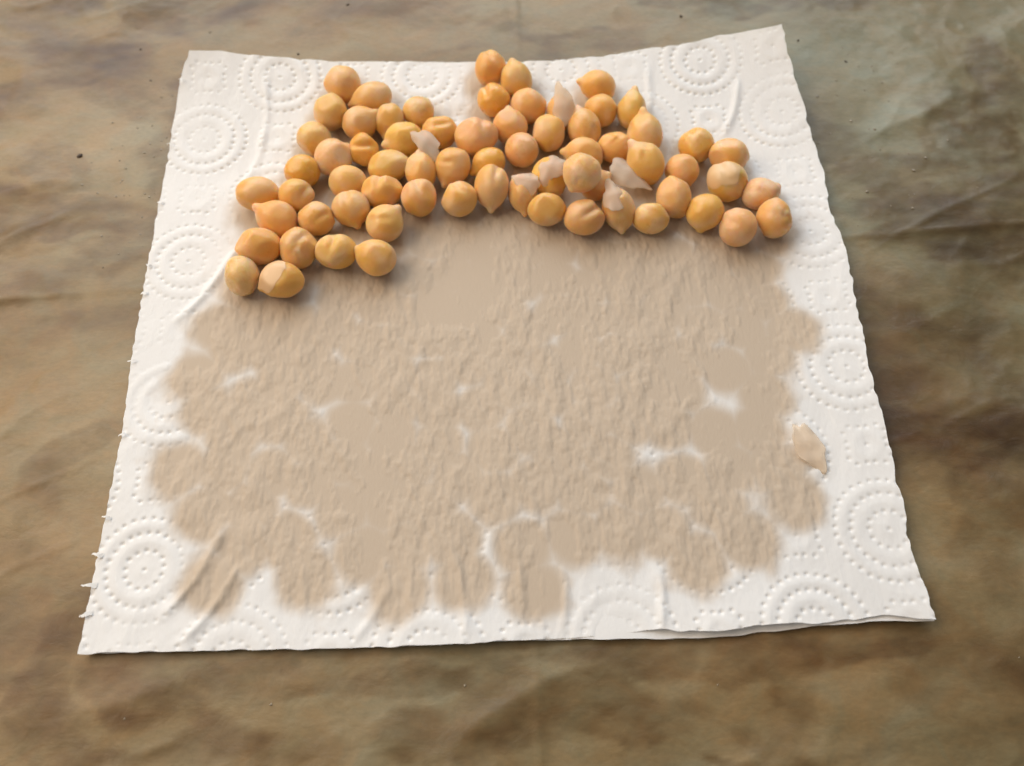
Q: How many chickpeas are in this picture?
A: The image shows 67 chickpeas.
